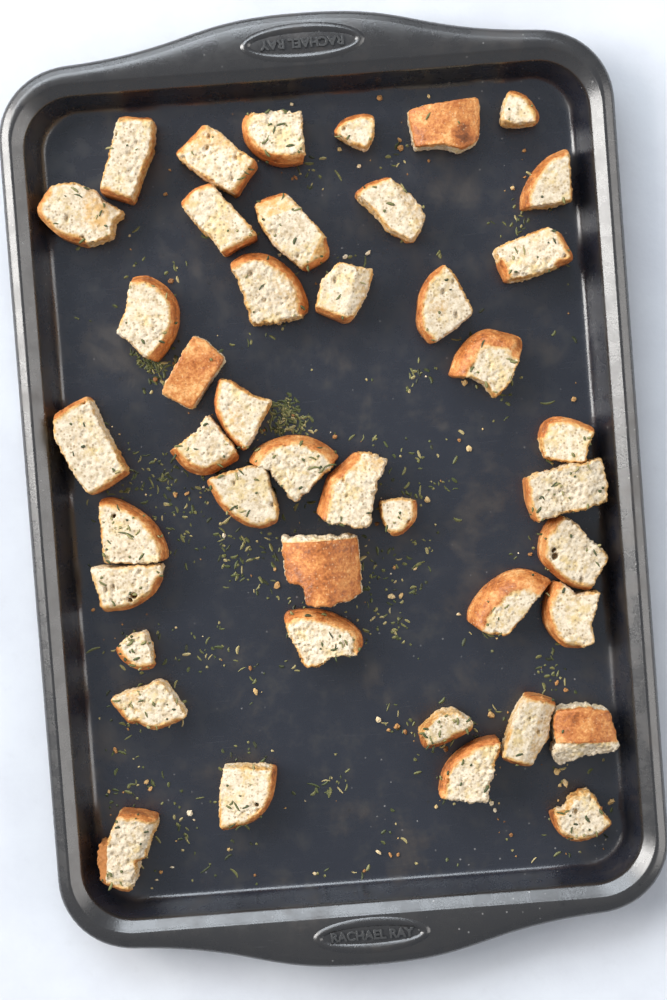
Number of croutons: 43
